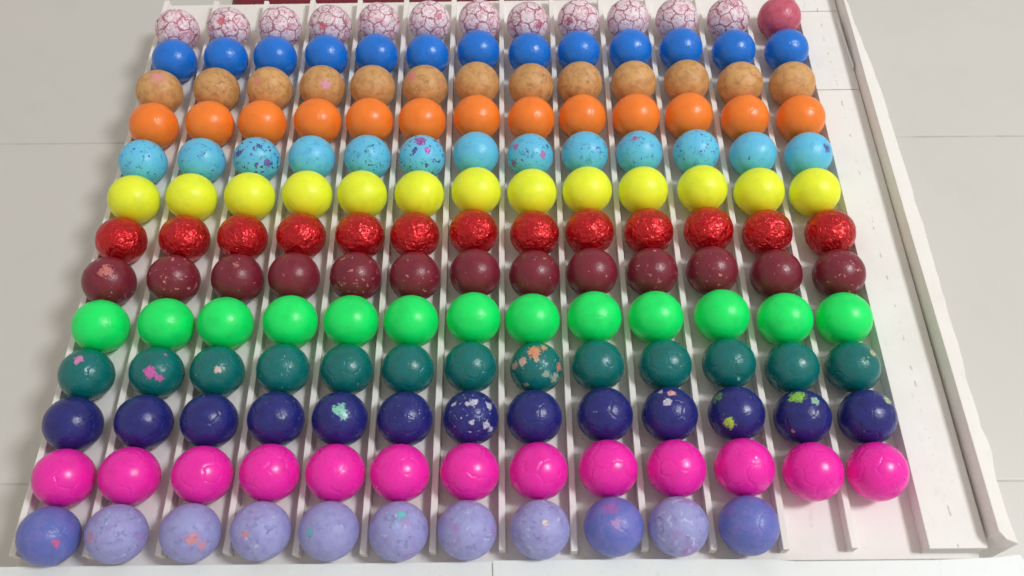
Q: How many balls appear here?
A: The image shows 167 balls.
